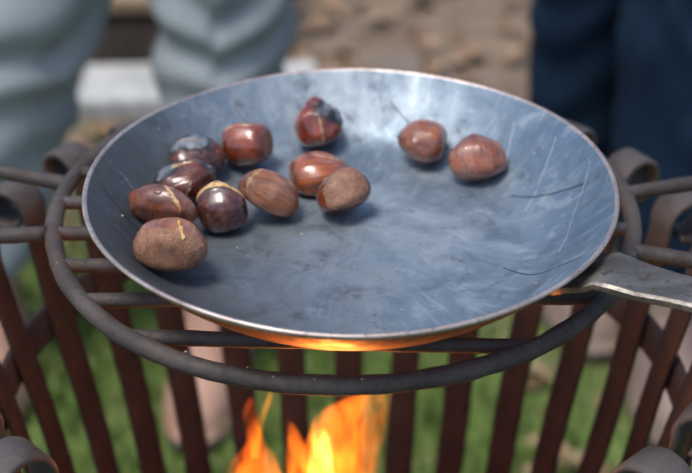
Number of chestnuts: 12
